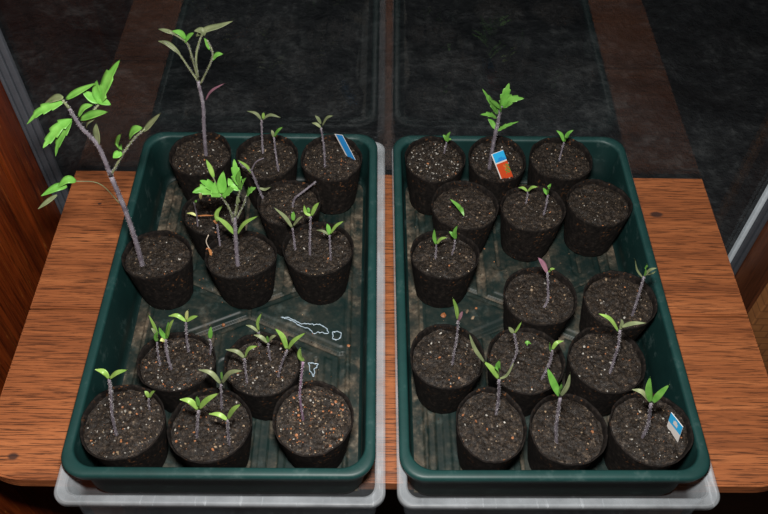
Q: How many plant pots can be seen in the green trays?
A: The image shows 28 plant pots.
